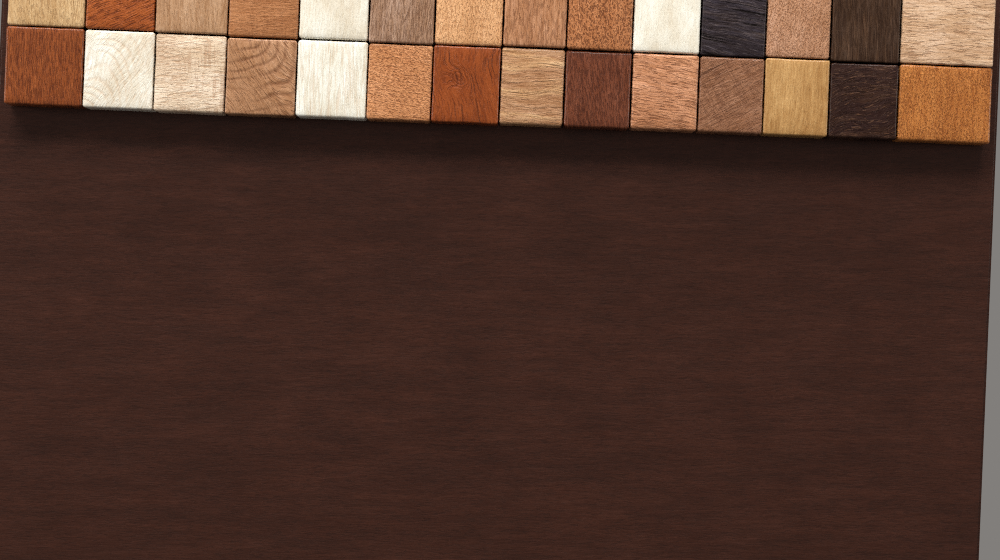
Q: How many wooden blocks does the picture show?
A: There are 28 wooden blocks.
